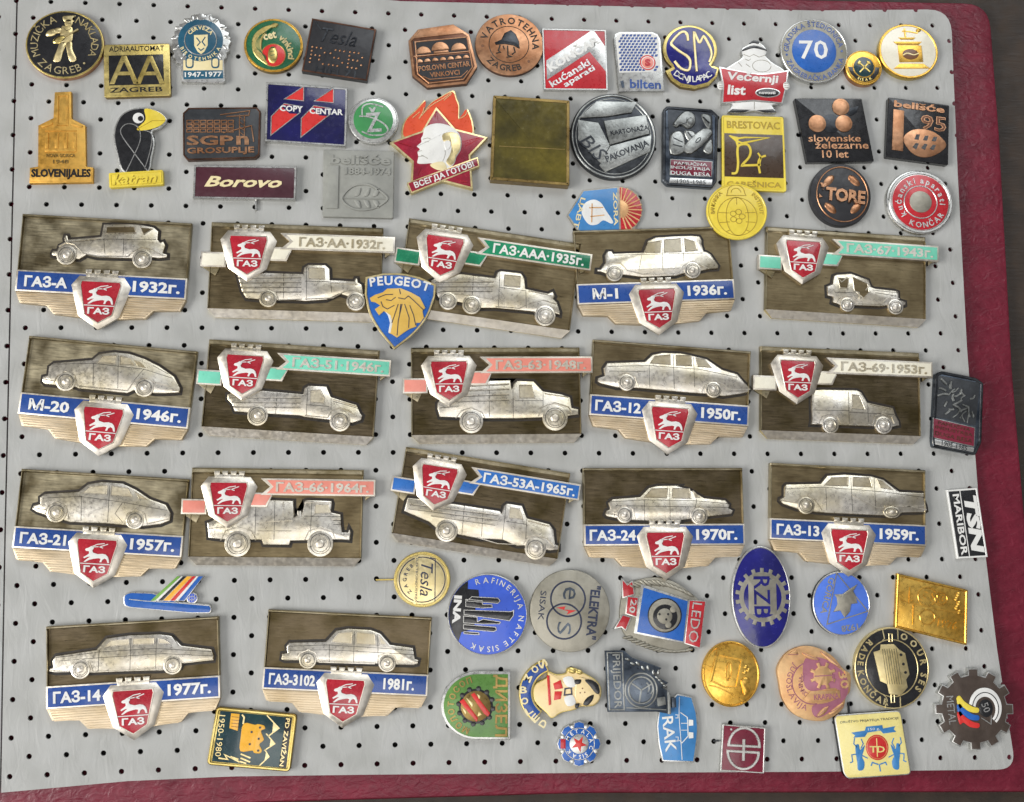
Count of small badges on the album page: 55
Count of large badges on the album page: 17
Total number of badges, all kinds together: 72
